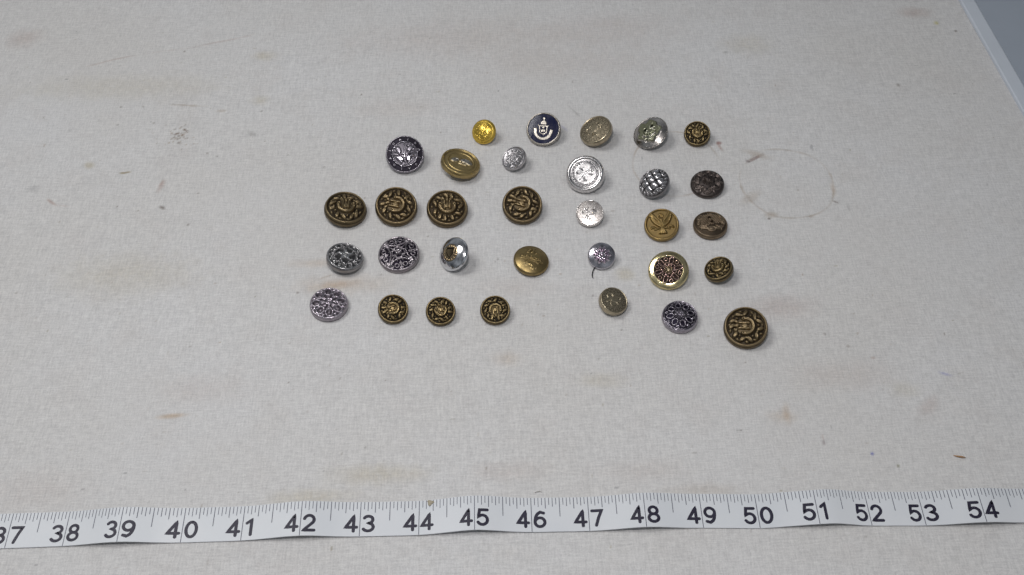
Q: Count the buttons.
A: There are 32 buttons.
